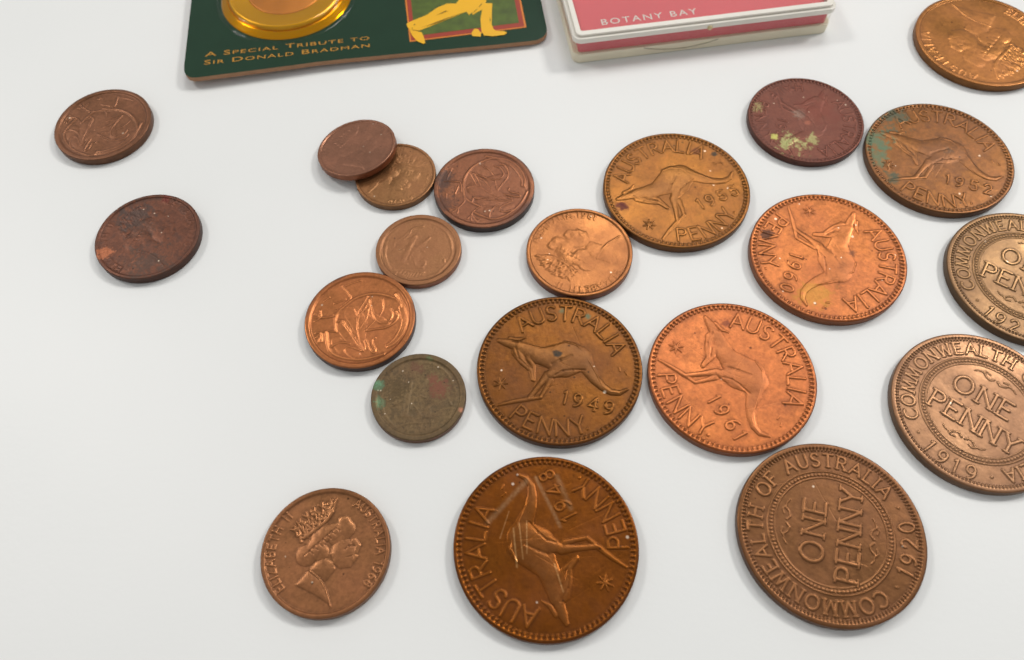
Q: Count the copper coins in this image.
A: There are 21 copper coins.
